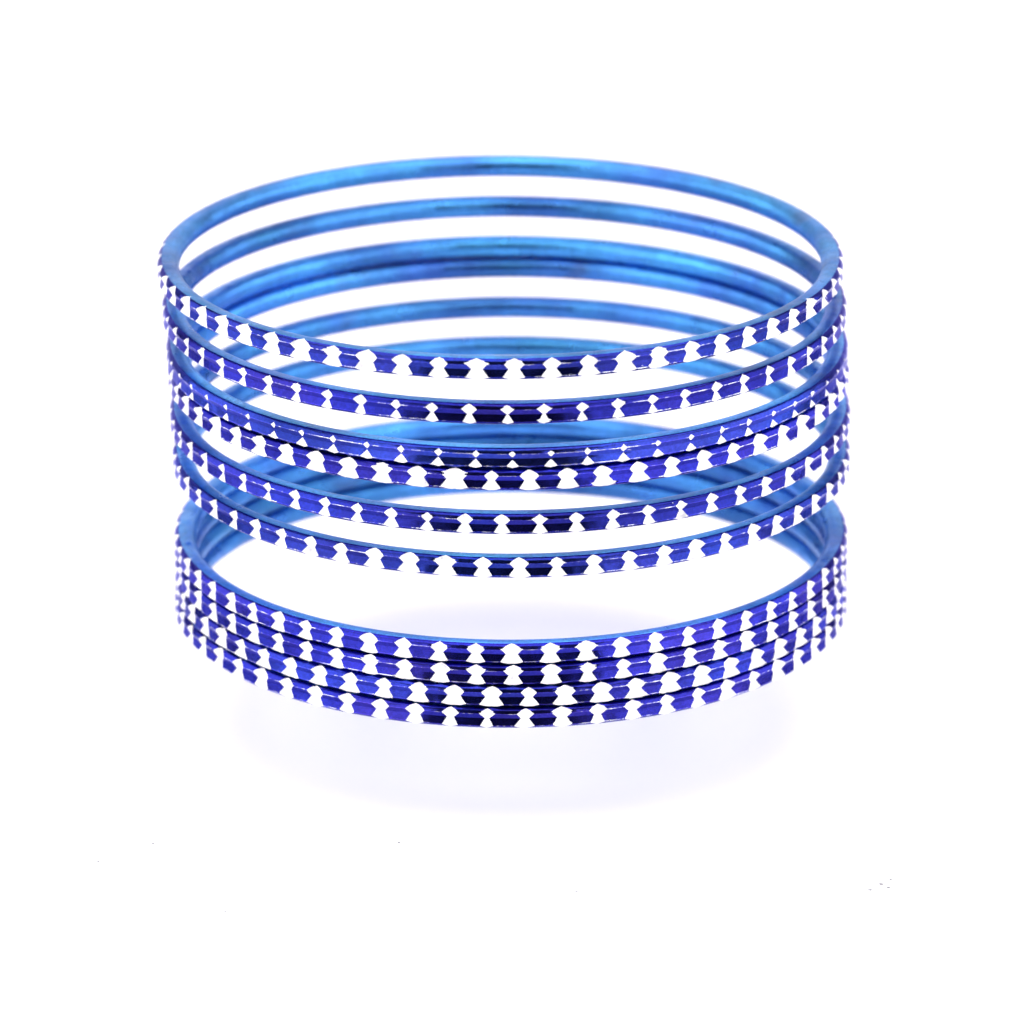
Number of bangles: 10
